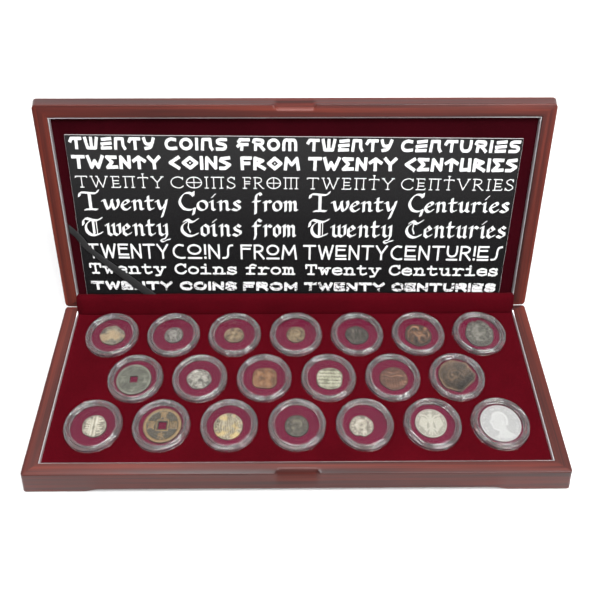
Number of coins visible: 20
